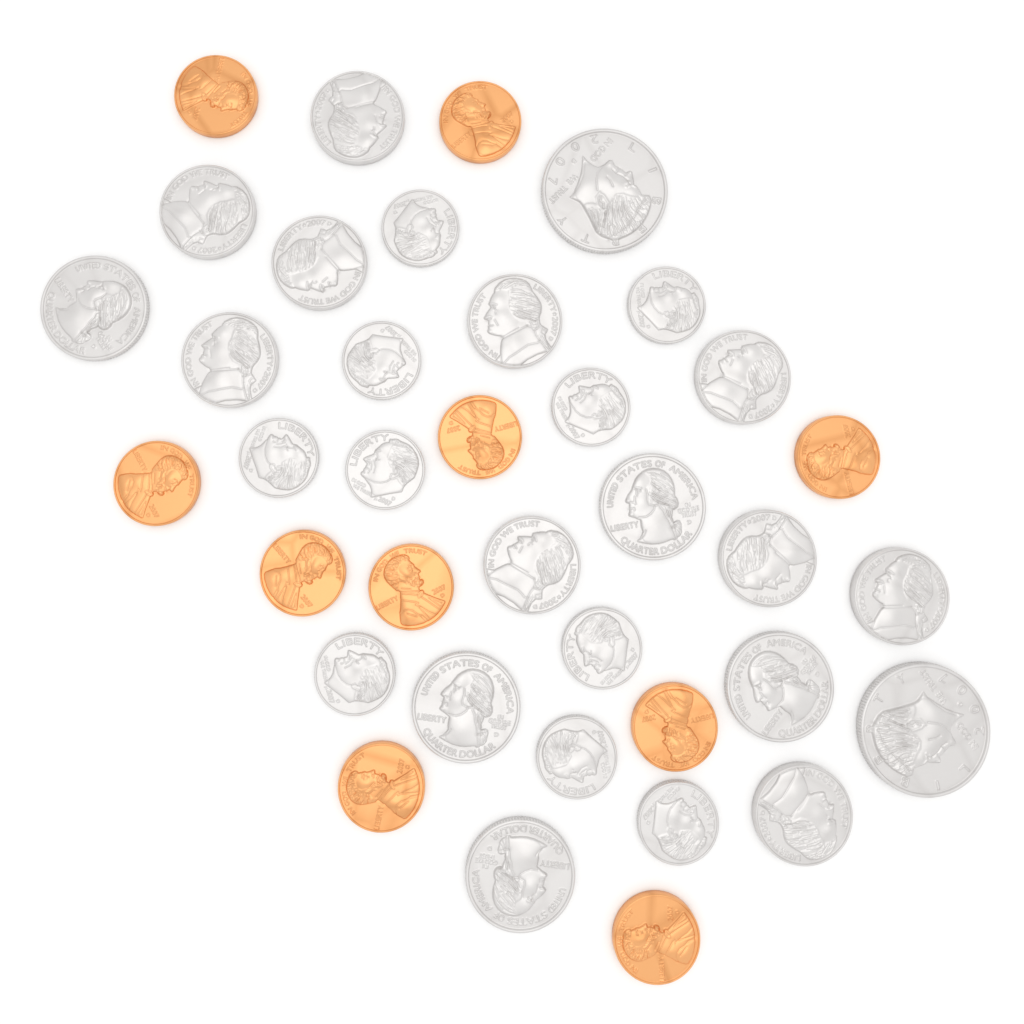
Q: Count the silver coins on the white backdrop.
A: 27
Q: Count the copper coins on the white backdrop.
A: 10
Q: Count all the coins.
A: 37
